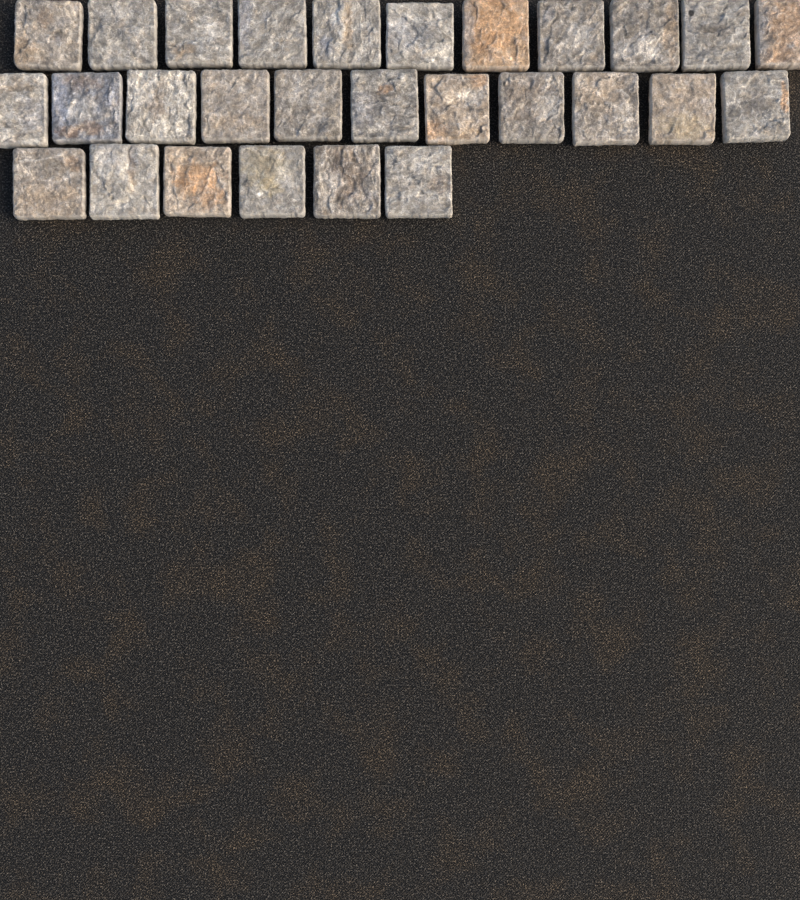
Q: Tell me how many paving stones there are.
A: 28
